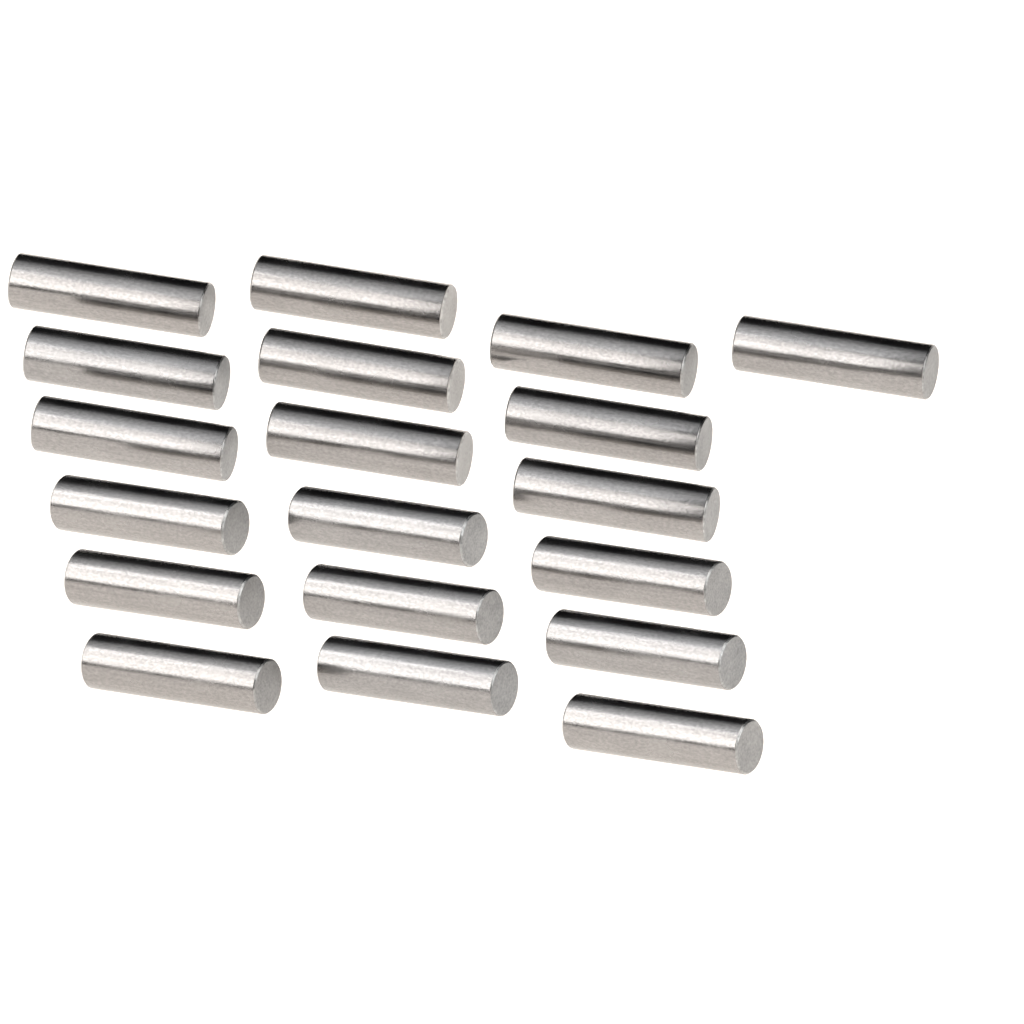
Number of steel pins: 19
